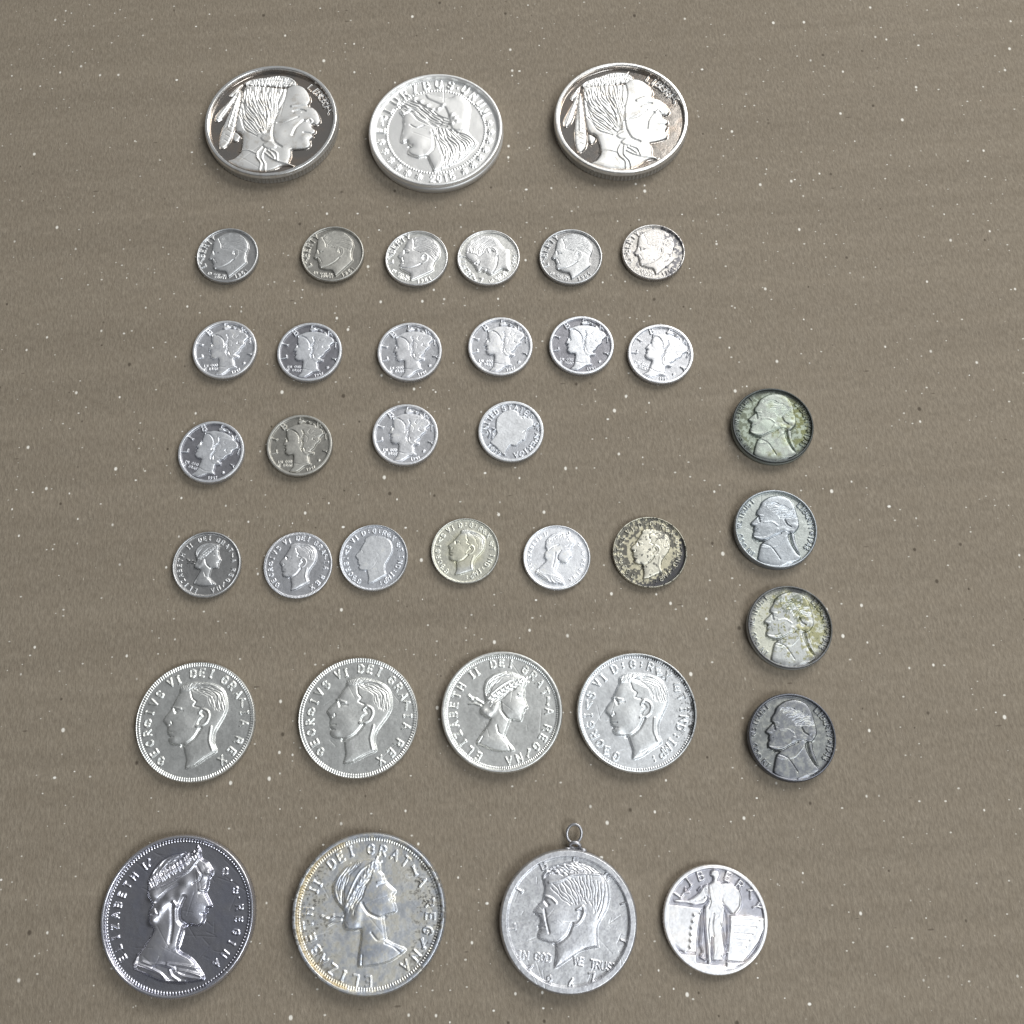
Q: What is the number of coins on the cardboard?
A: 37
